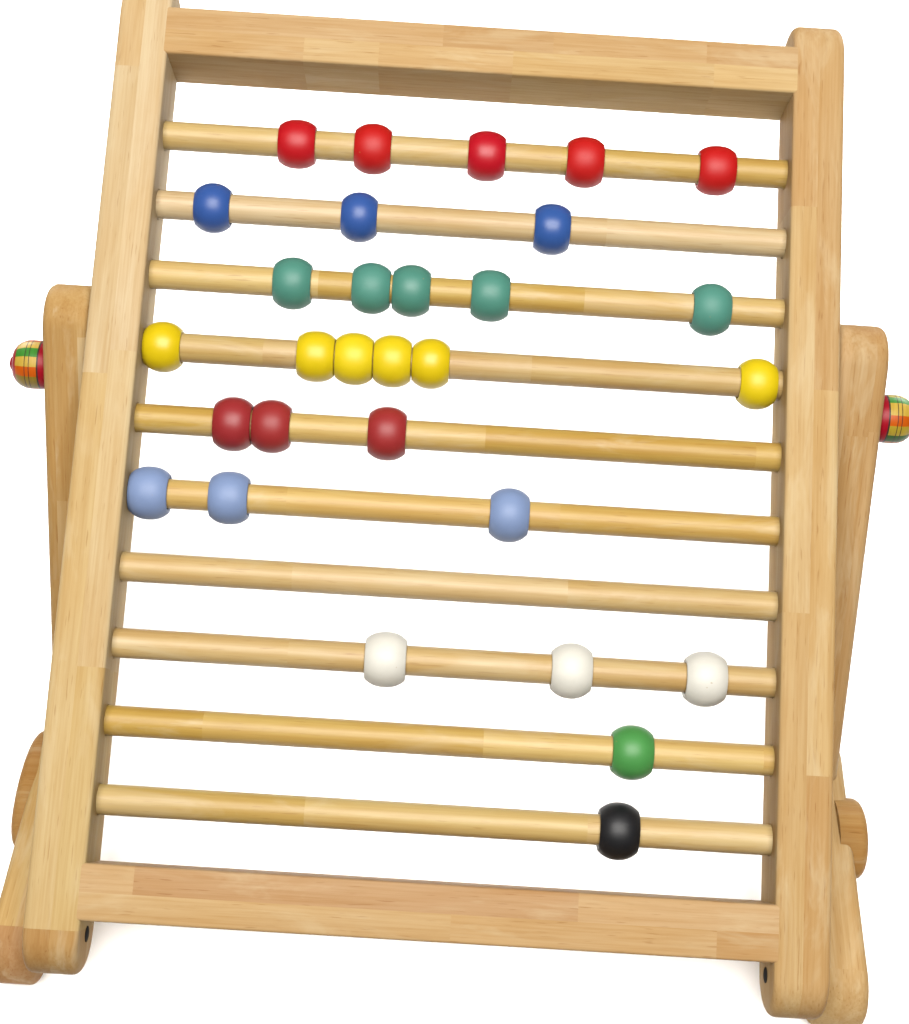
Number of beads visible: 30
